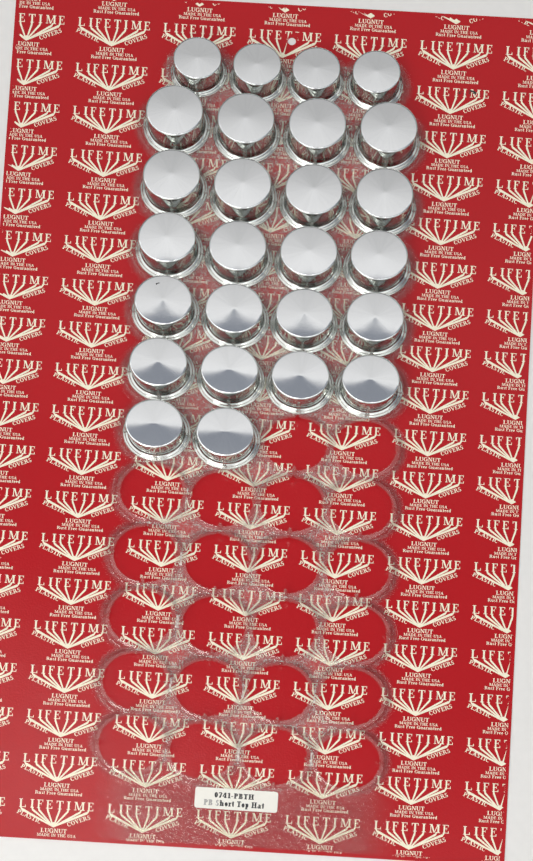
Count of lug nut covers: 26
